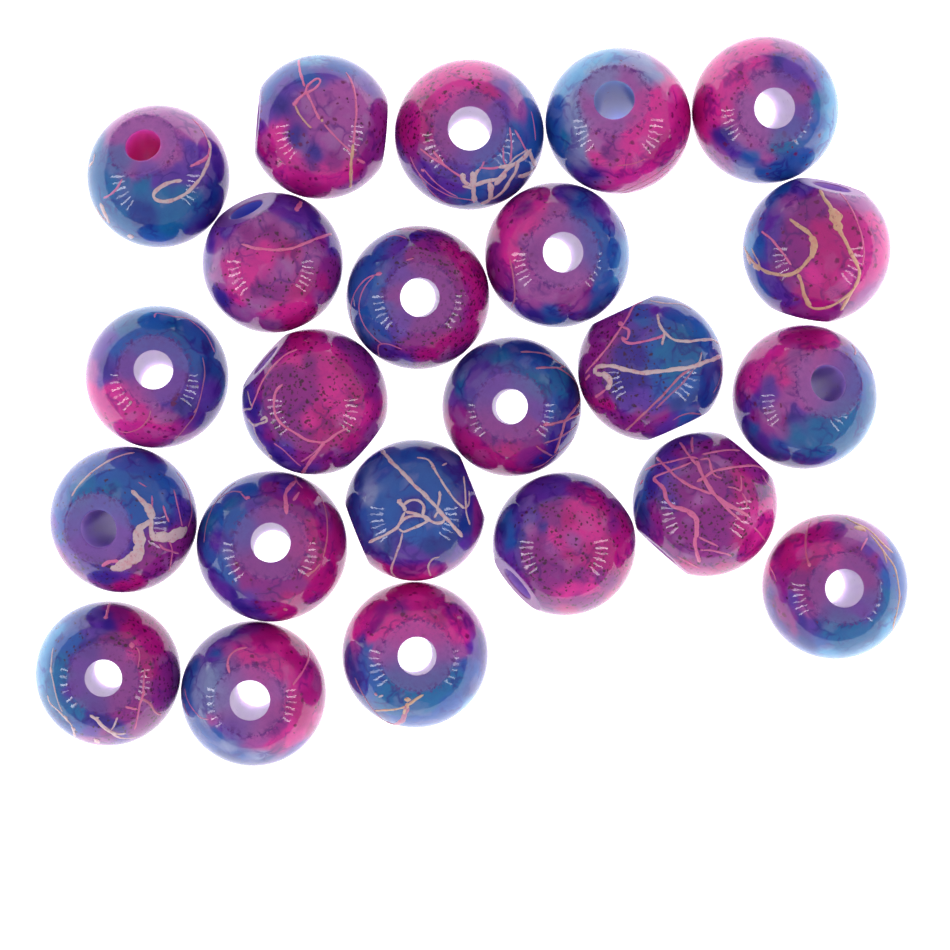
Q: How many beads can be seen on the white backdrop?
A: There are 23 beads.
